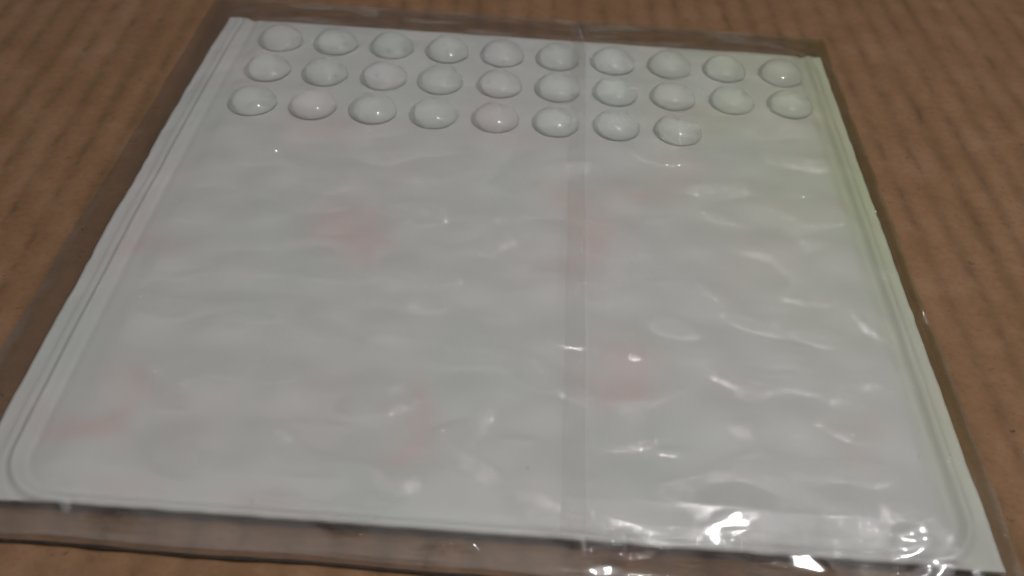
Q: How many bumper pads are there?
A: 28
